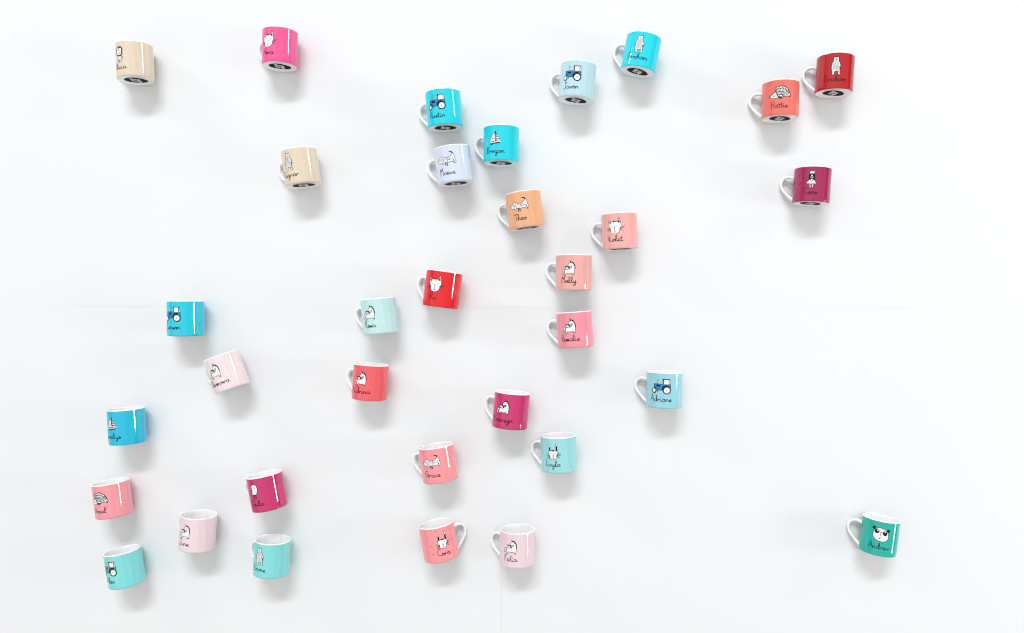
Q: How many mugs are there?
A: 33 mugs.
